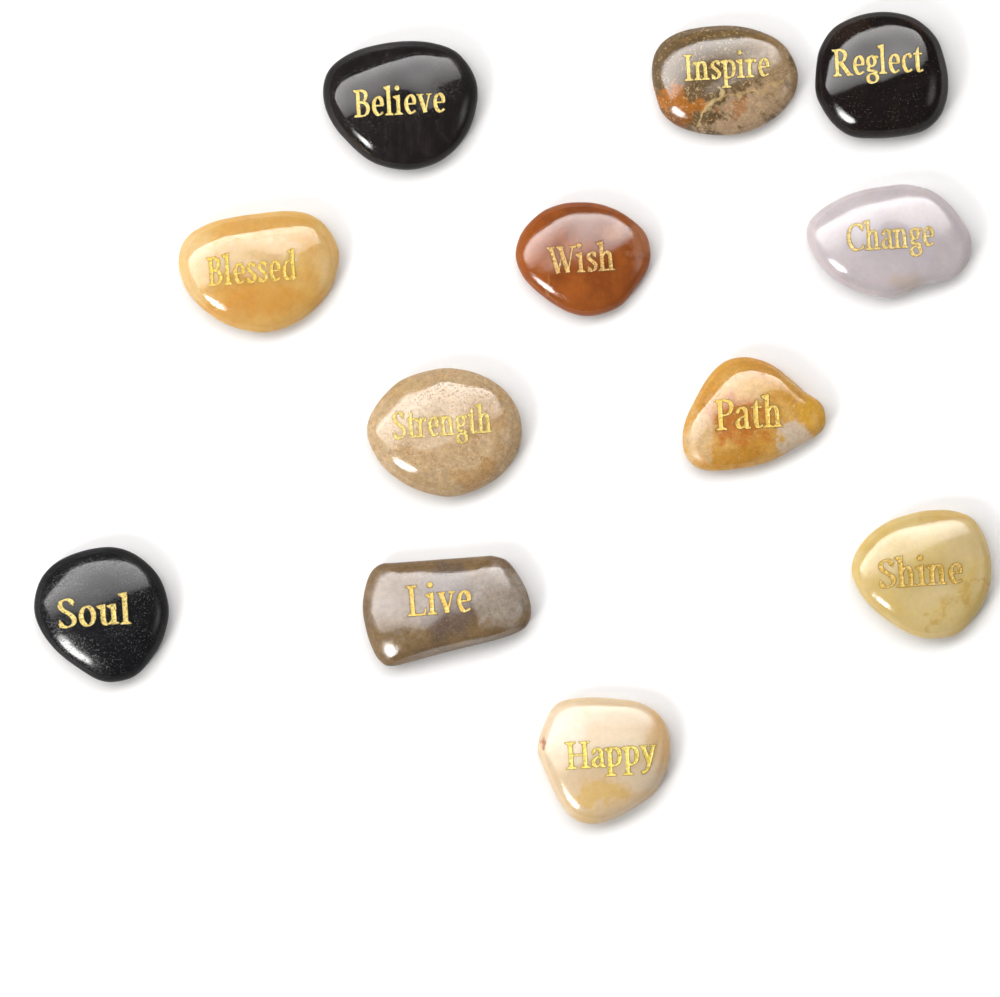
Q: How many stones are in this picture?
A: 12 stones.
